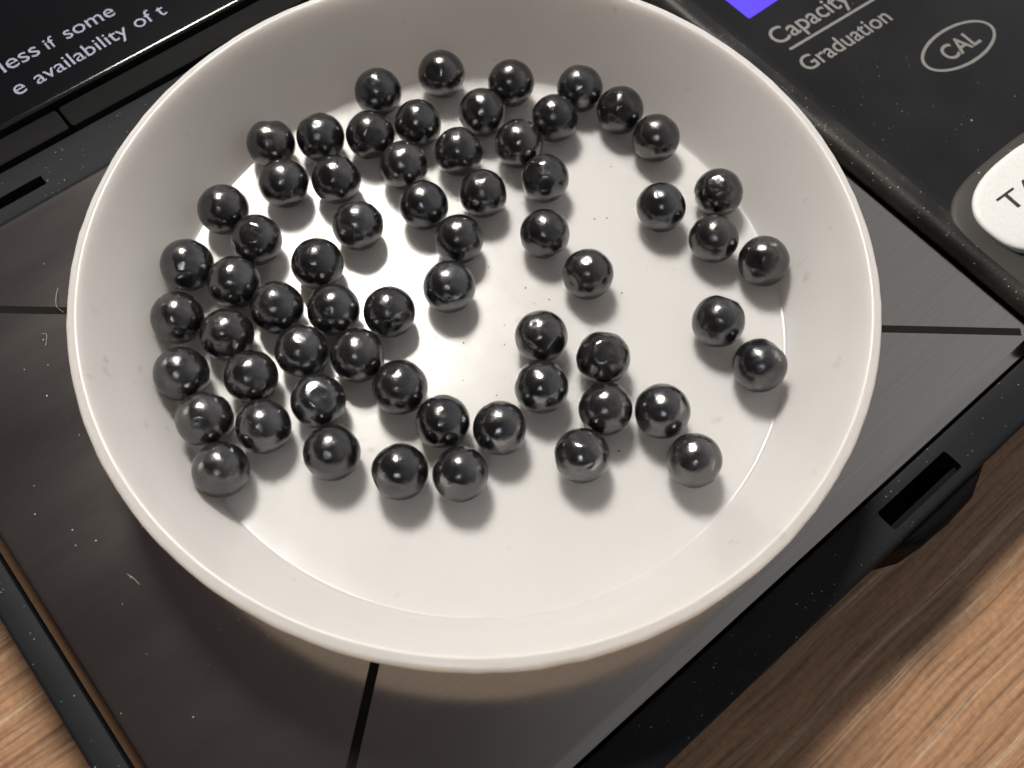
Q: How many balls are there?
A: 62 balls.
